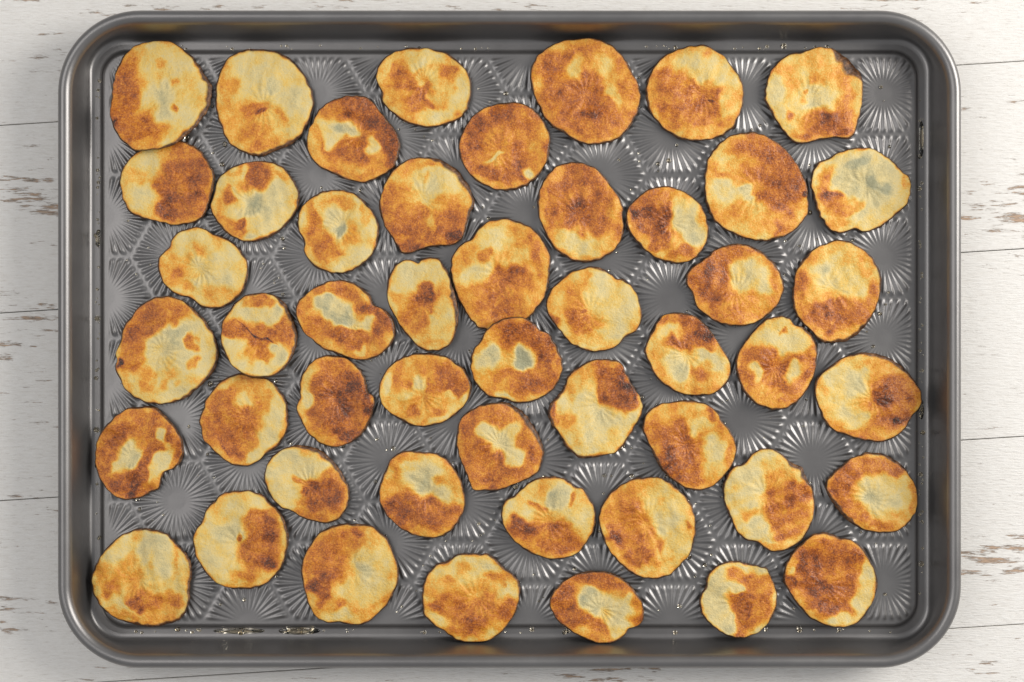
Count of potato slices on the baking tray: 49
